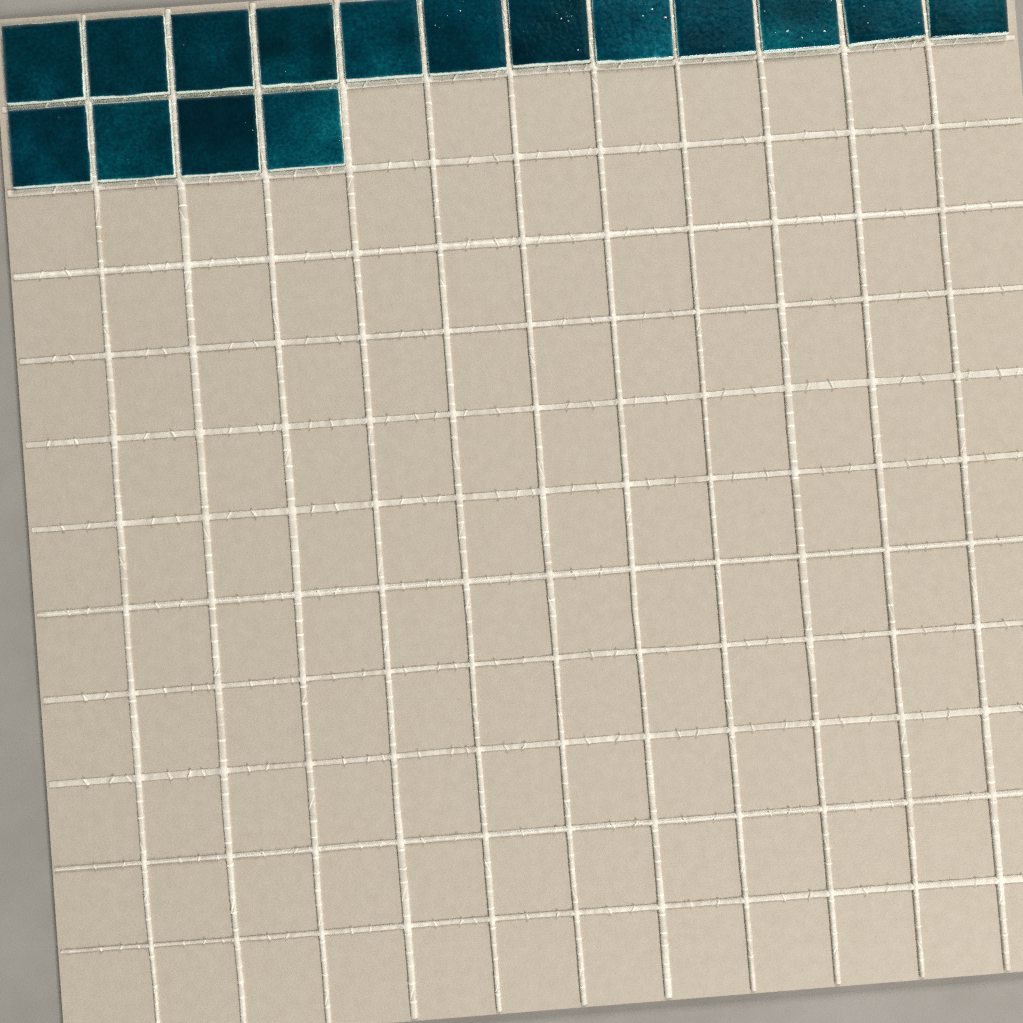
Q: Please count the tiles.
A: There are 16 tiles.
